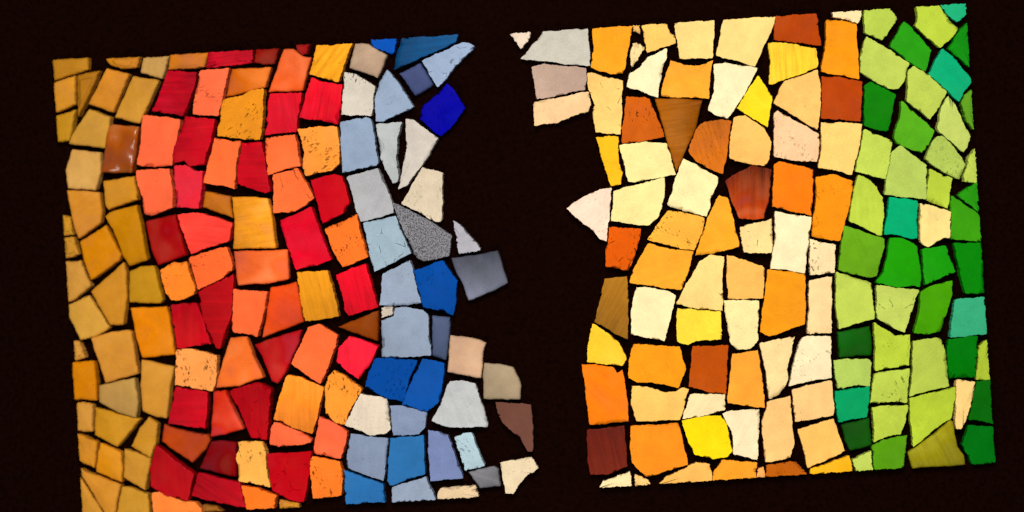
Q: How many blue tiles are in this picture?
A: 21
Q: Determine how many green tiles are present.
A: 44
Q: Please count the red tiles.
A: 25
